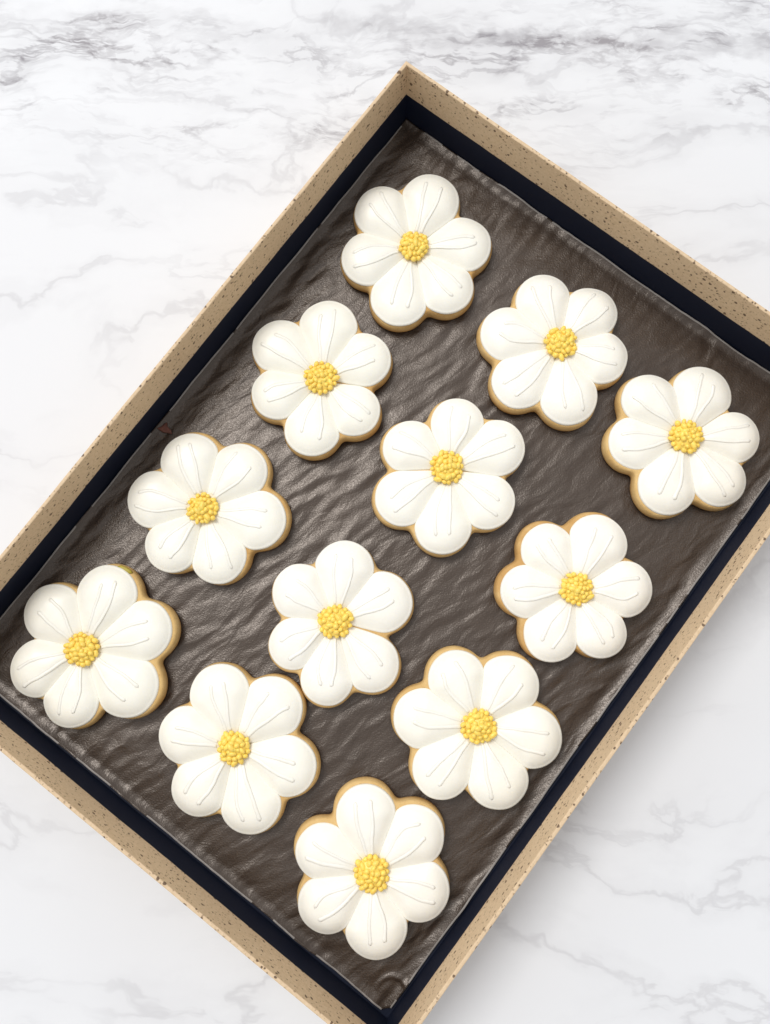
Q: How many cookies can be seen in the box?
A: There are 12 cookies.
